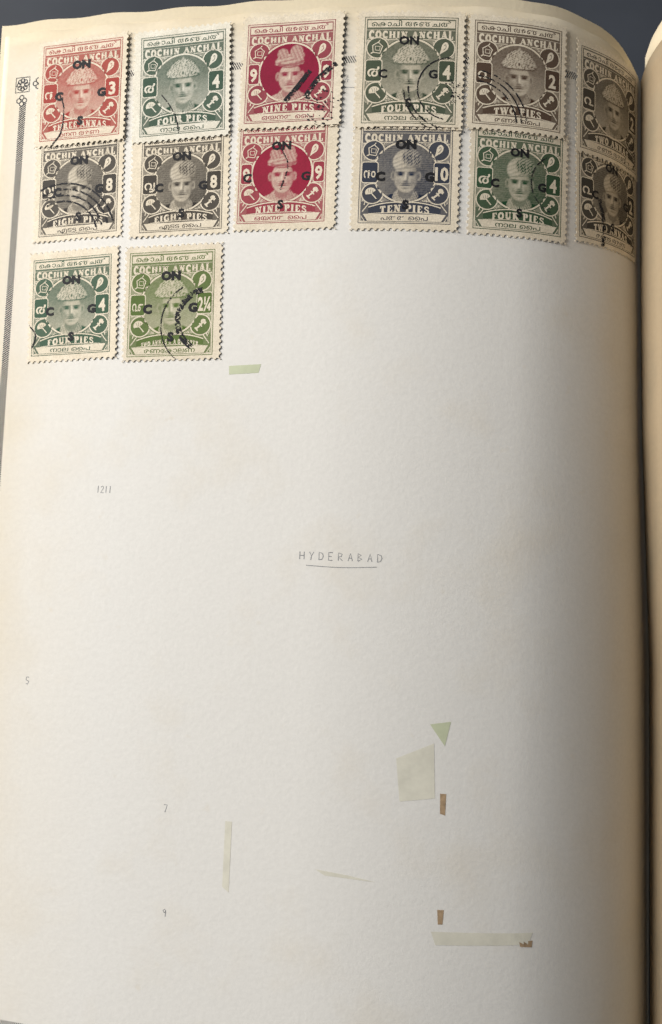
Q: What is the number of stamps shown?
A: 14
